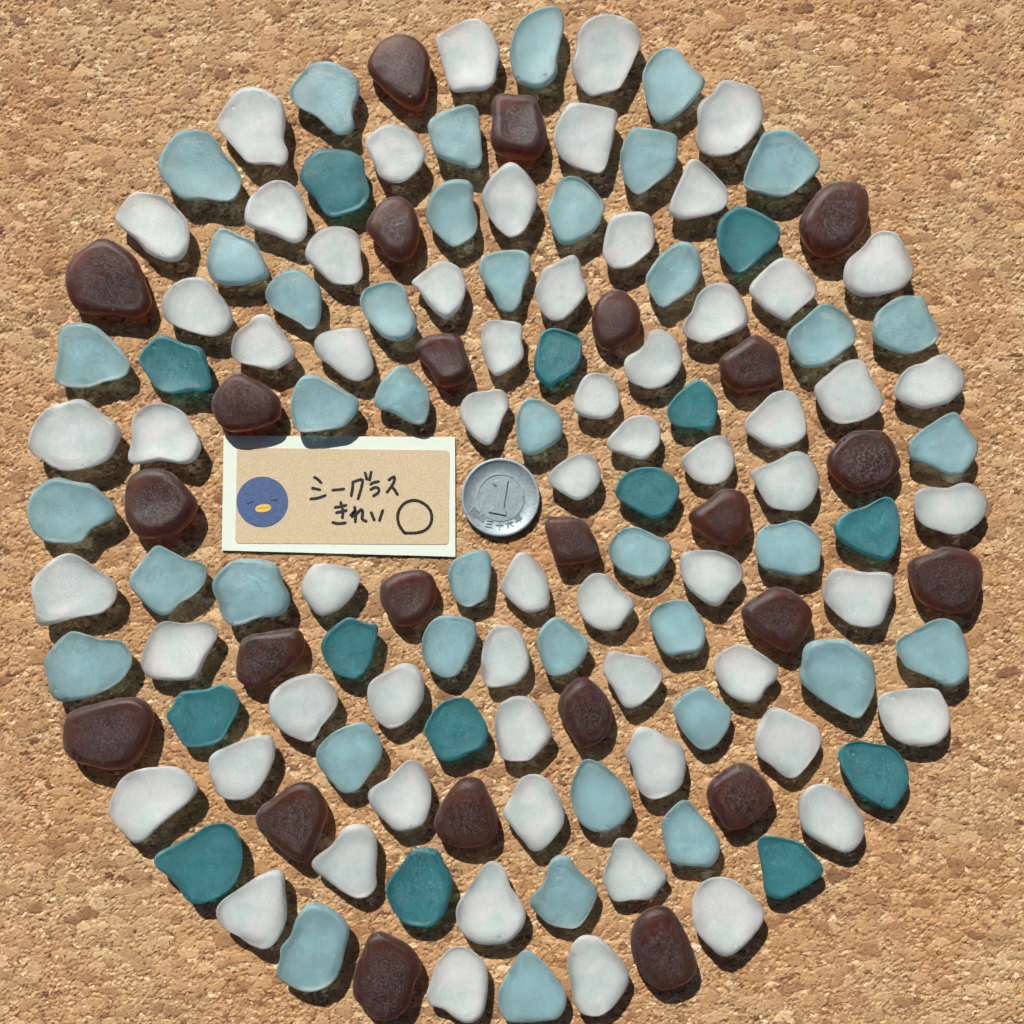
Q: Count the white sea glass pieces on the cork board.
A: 62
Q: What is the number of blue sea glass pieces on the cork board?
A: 40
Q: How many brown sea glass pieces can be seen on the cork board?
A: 24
